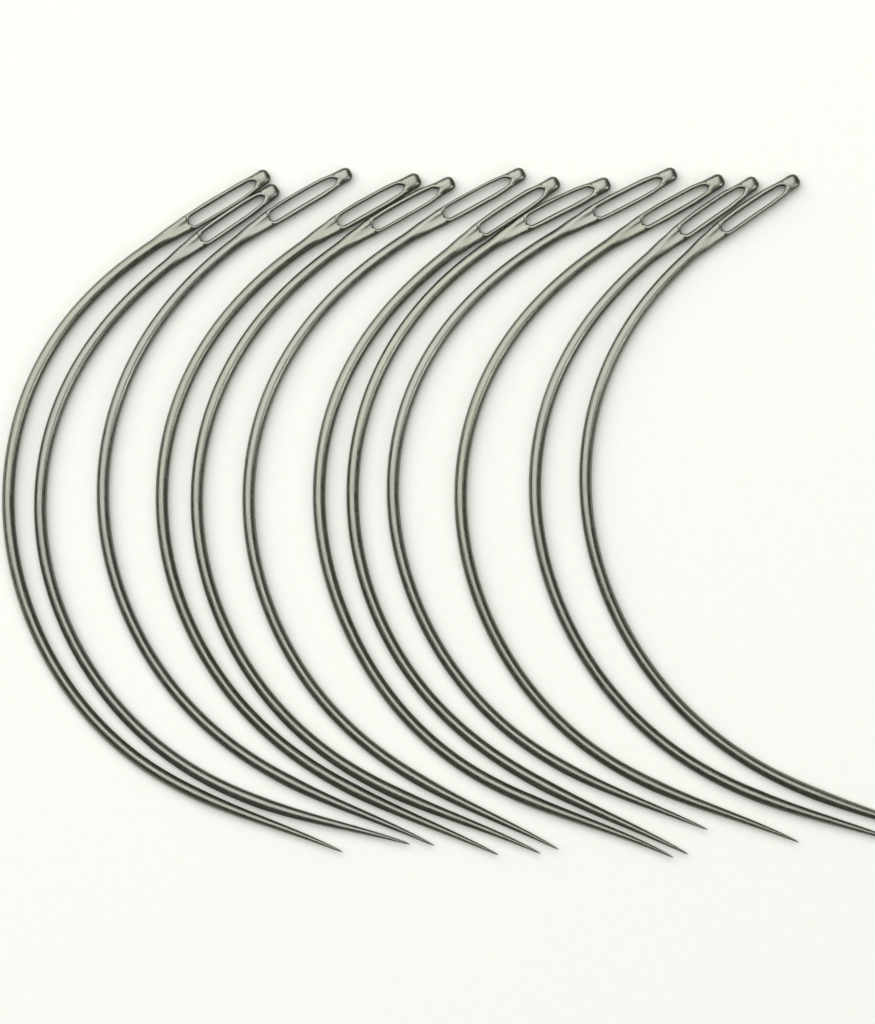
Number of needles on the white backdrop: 12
